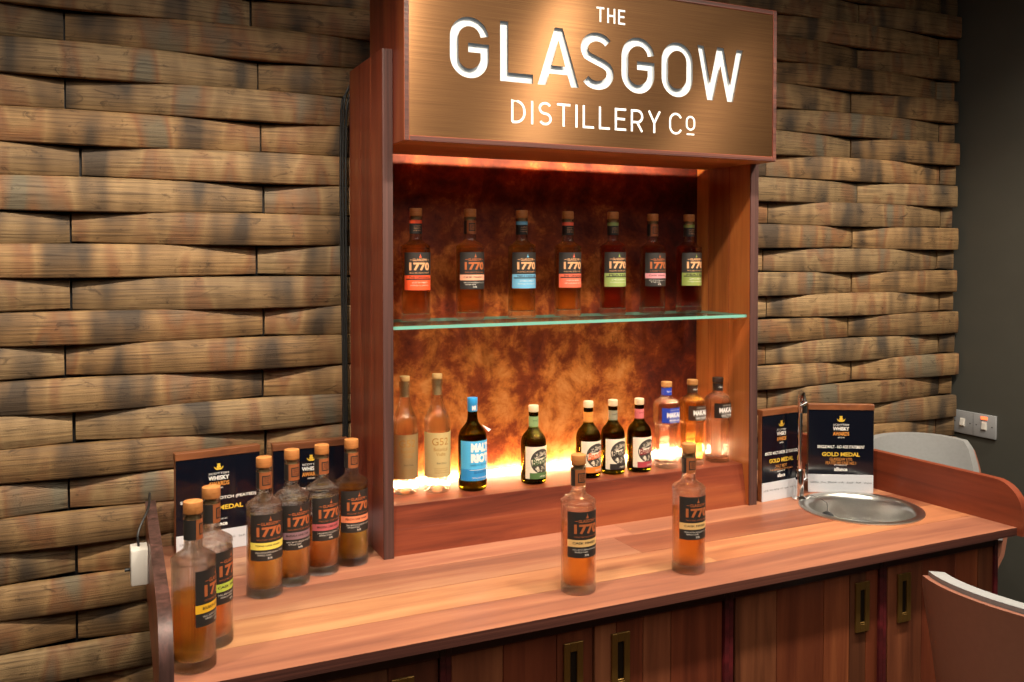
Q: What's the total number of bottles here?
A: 25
